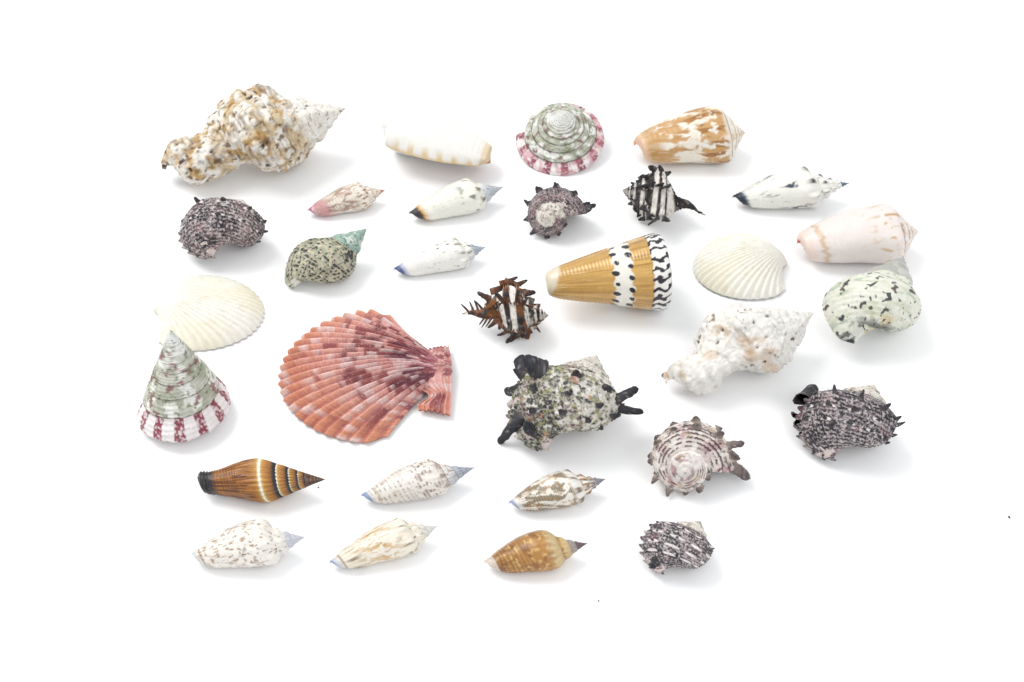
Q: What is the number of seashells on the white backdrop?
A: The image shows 31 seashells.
